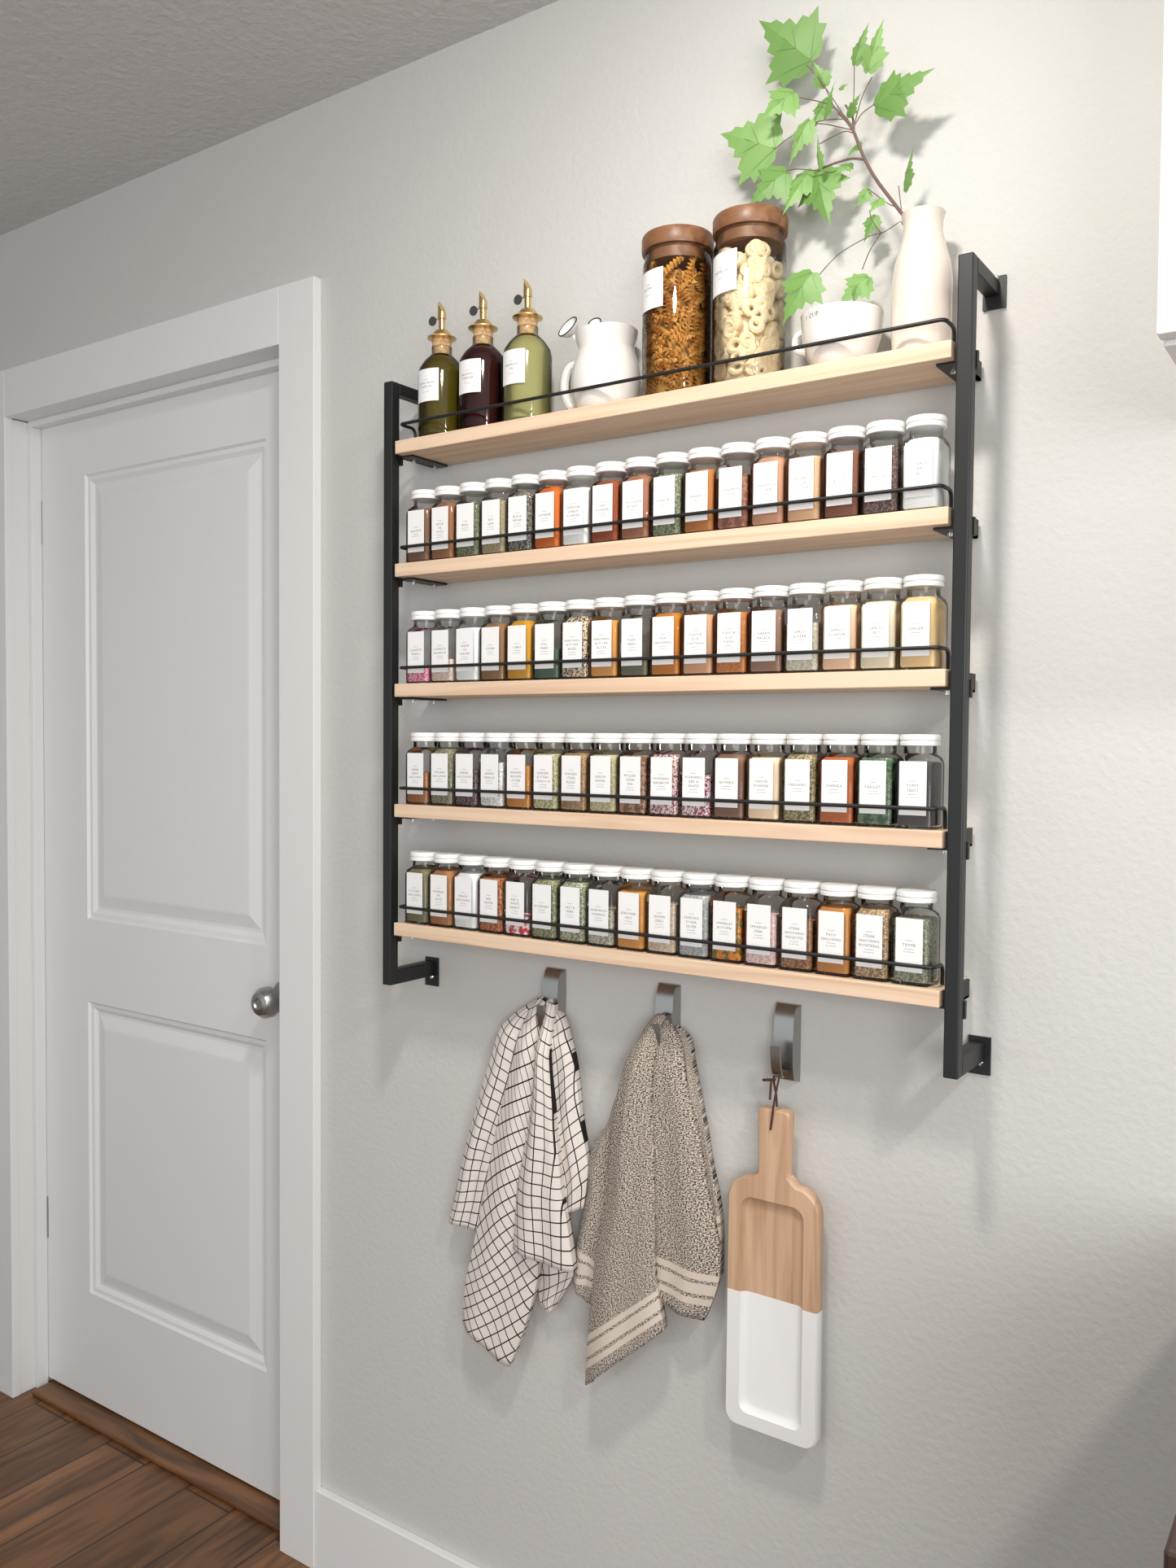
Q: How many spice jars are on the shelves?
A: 68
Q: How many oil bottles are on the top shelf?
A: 3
